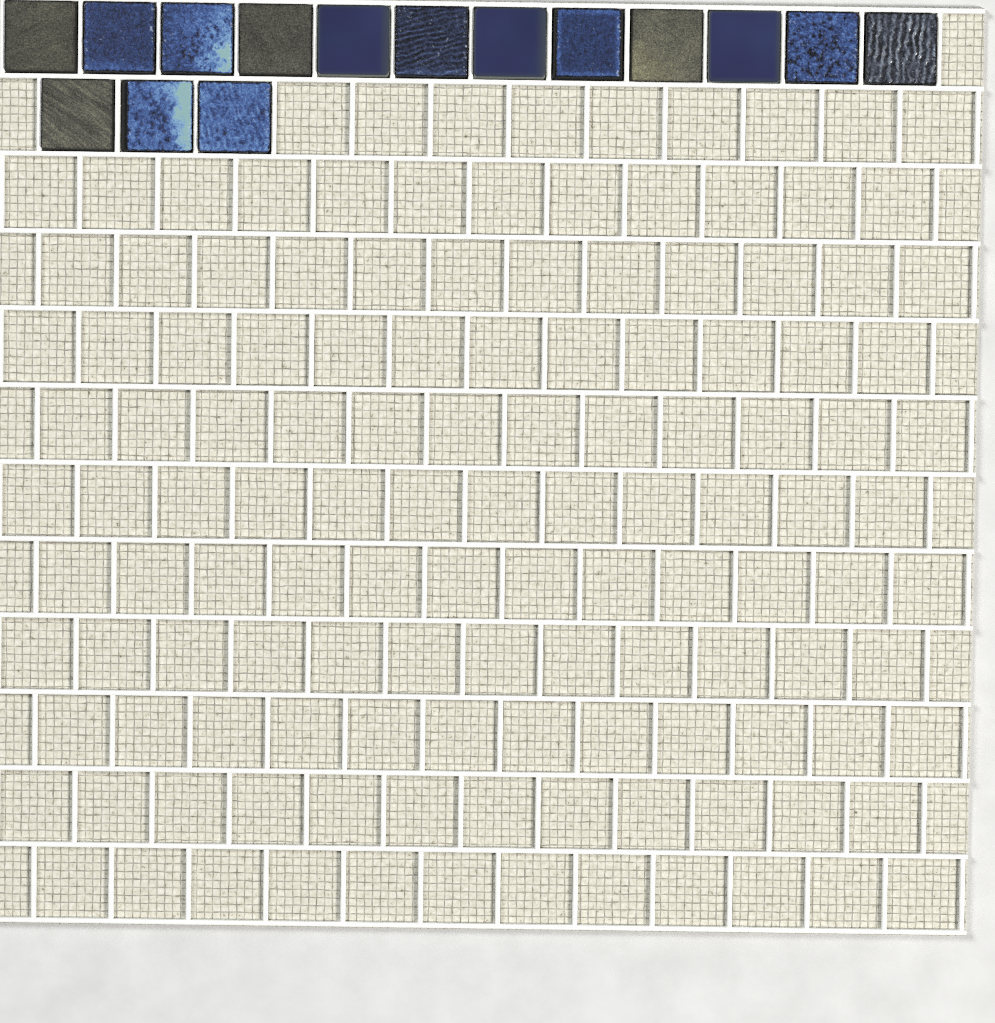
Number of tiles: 15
